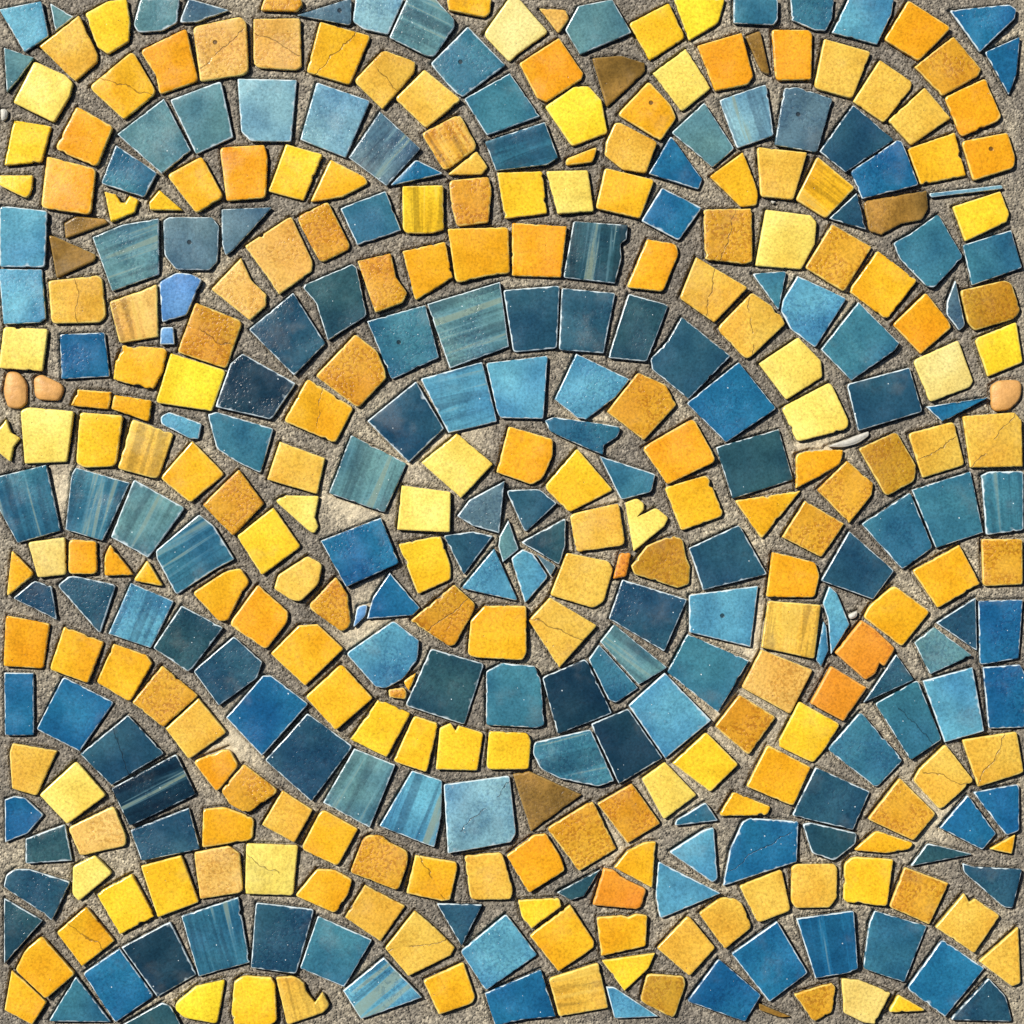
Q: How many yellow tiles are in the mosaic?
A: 200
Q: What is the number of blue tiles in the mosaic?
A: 161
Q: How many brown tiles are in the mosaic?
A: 7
